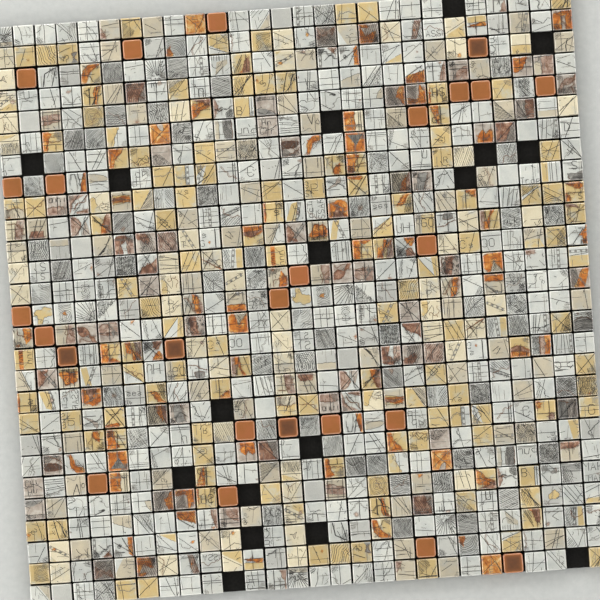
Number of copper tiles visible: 25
